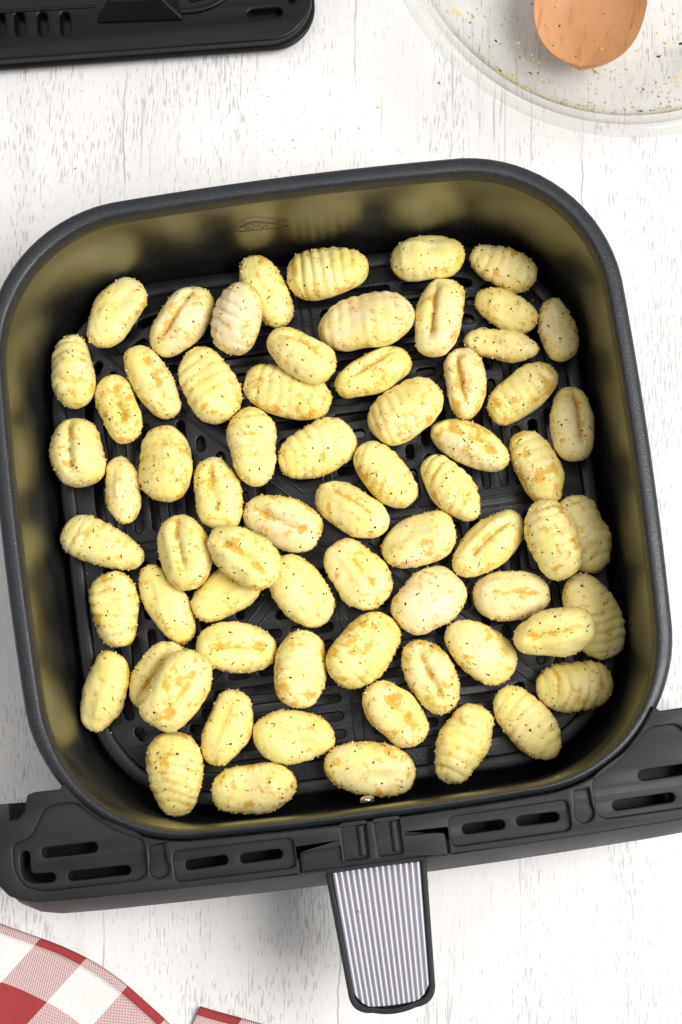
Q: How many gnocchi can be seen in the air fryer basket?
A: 68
